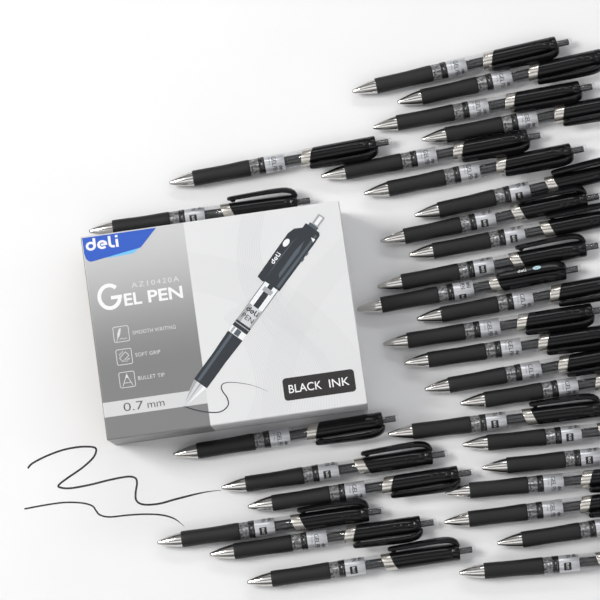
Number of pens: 31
